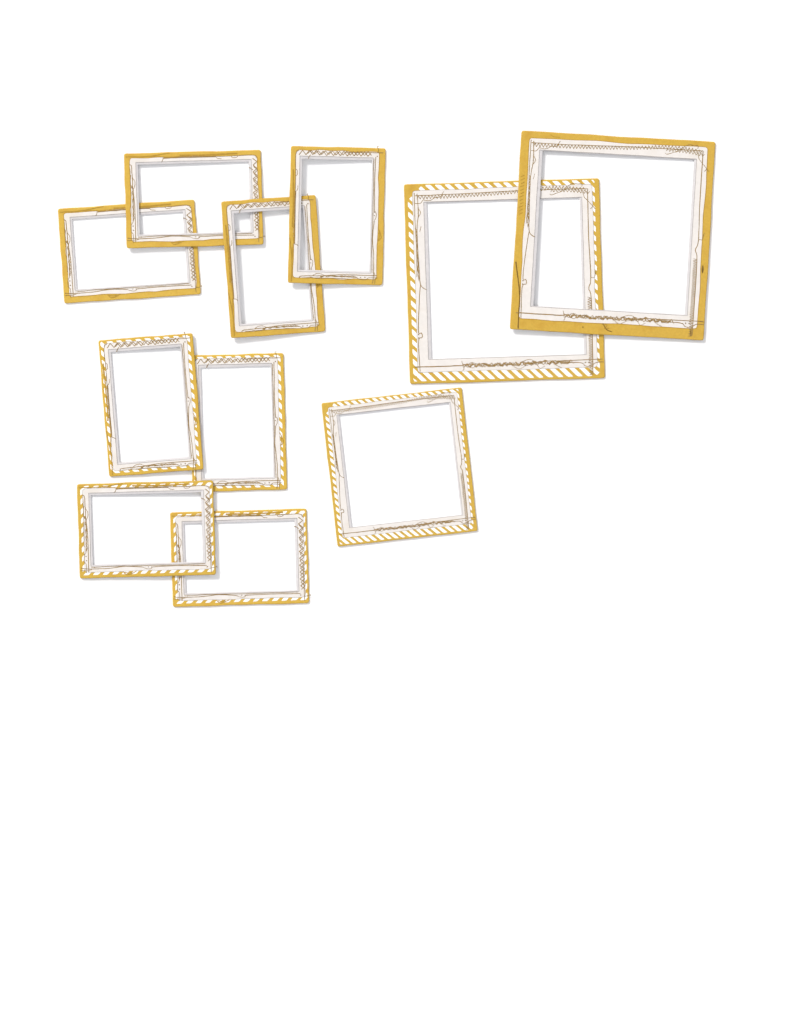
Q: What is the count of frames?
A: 11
